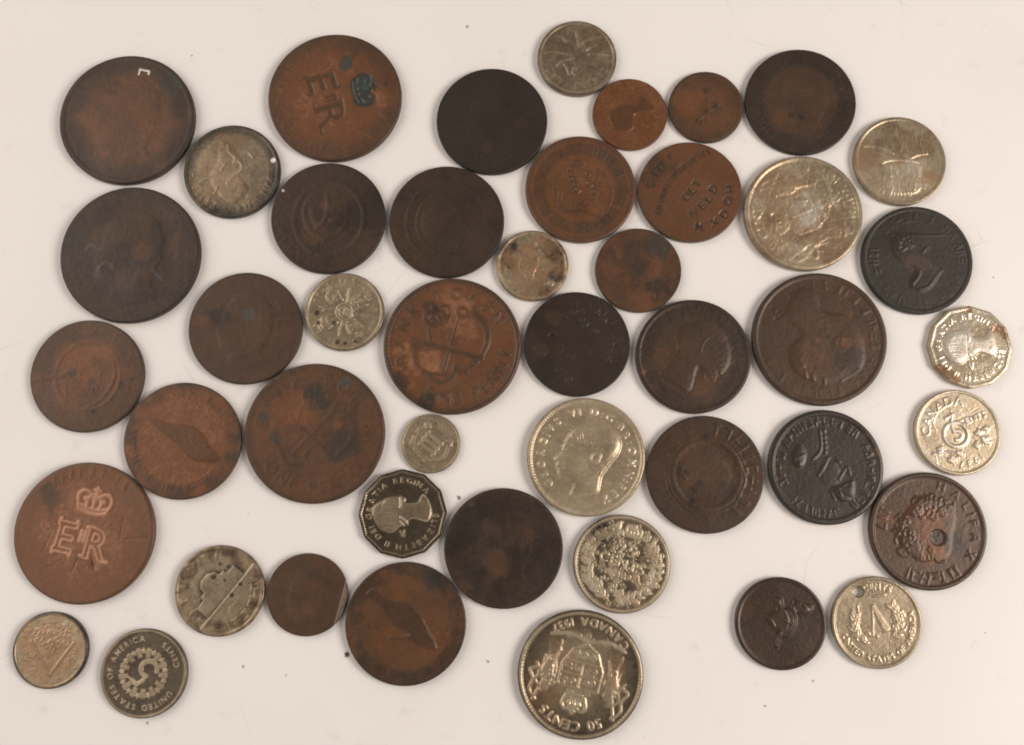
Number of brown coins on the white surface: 29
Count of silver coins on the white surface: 17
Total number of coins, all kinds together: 46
